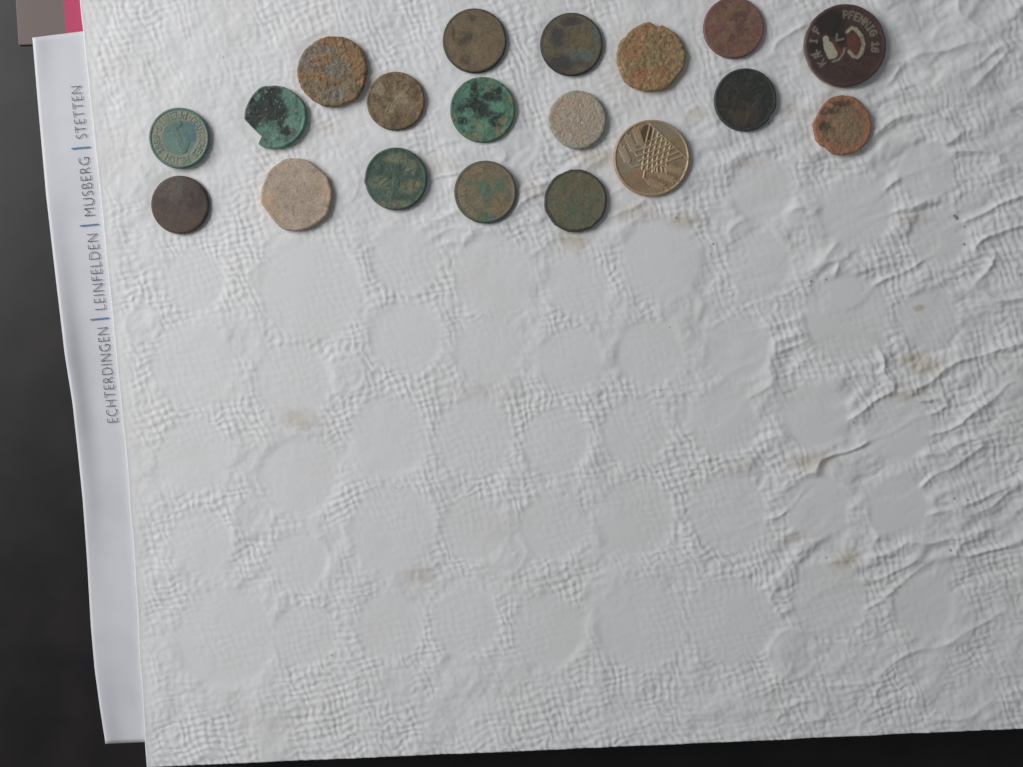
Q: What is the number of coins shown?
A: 19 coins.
